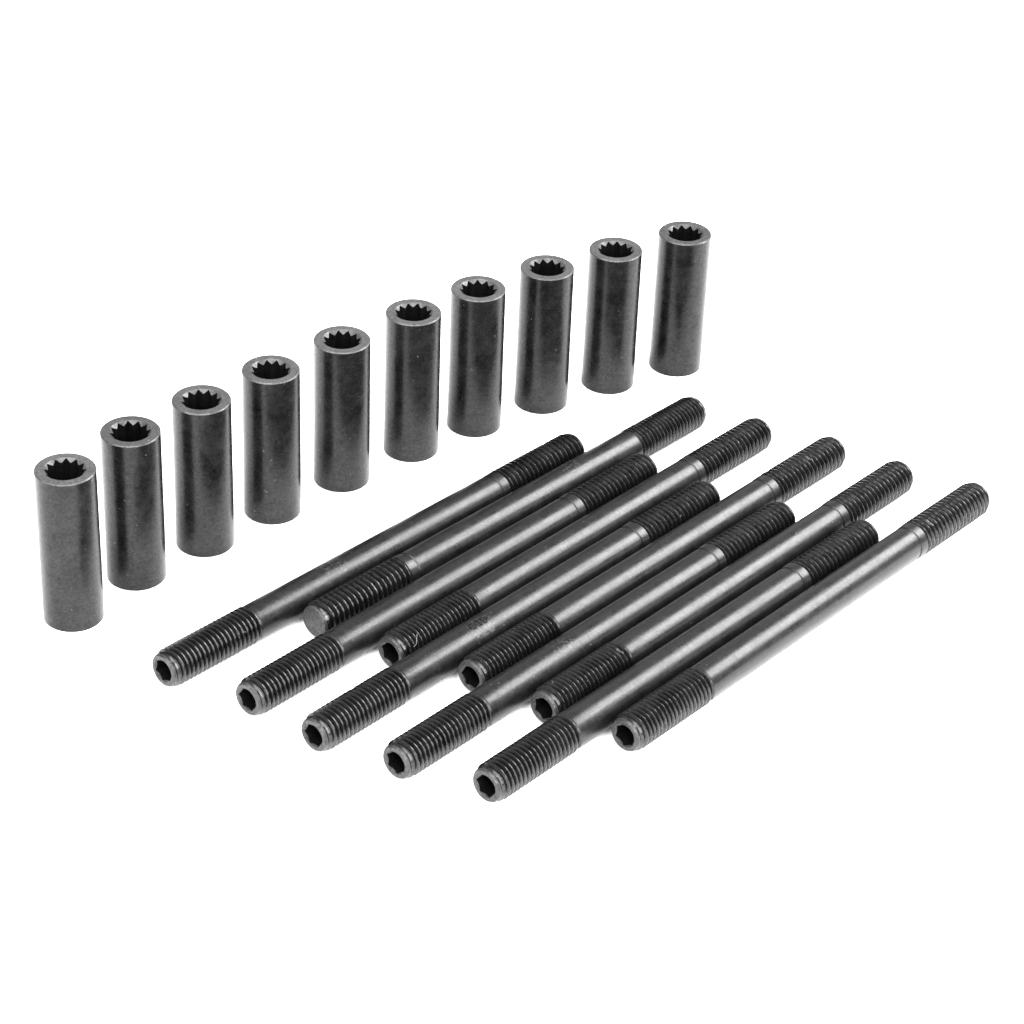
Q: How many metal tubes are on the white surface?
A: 10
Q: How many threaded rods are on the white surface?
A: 10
